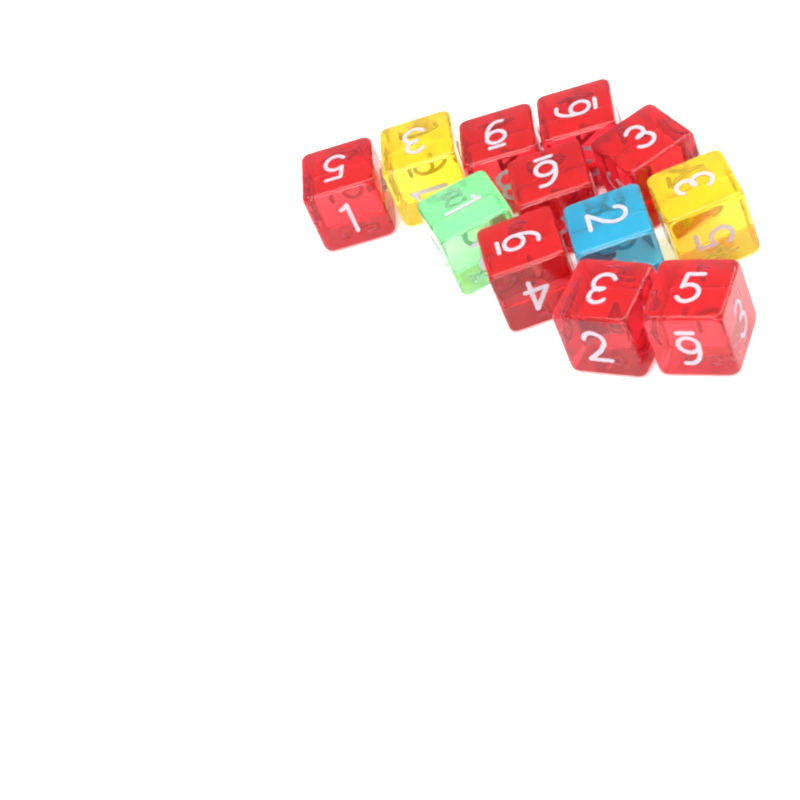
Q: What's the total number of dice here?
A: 12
